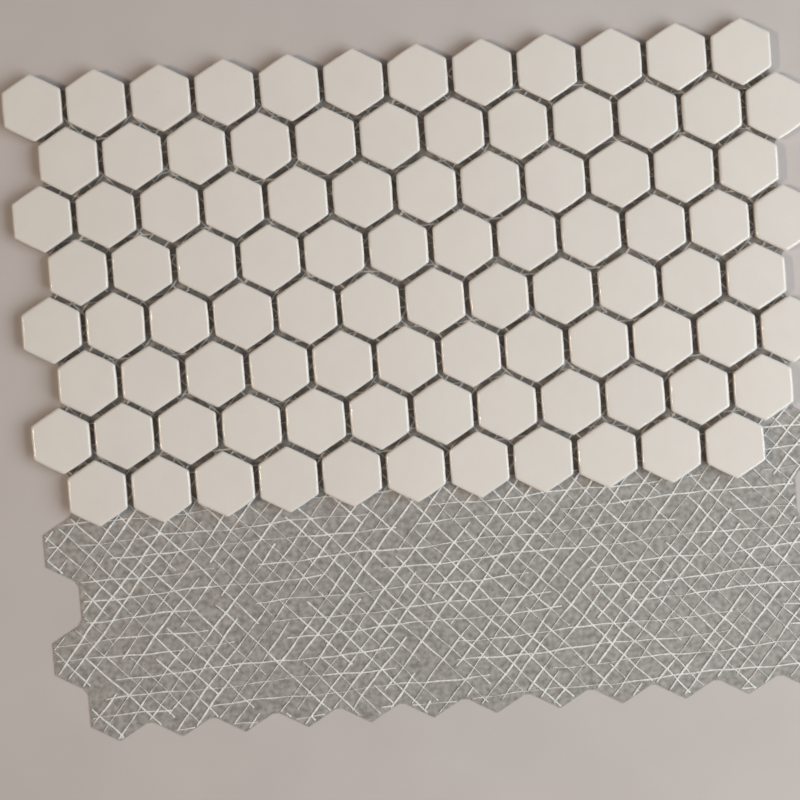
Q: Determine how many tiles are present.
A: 95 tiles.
